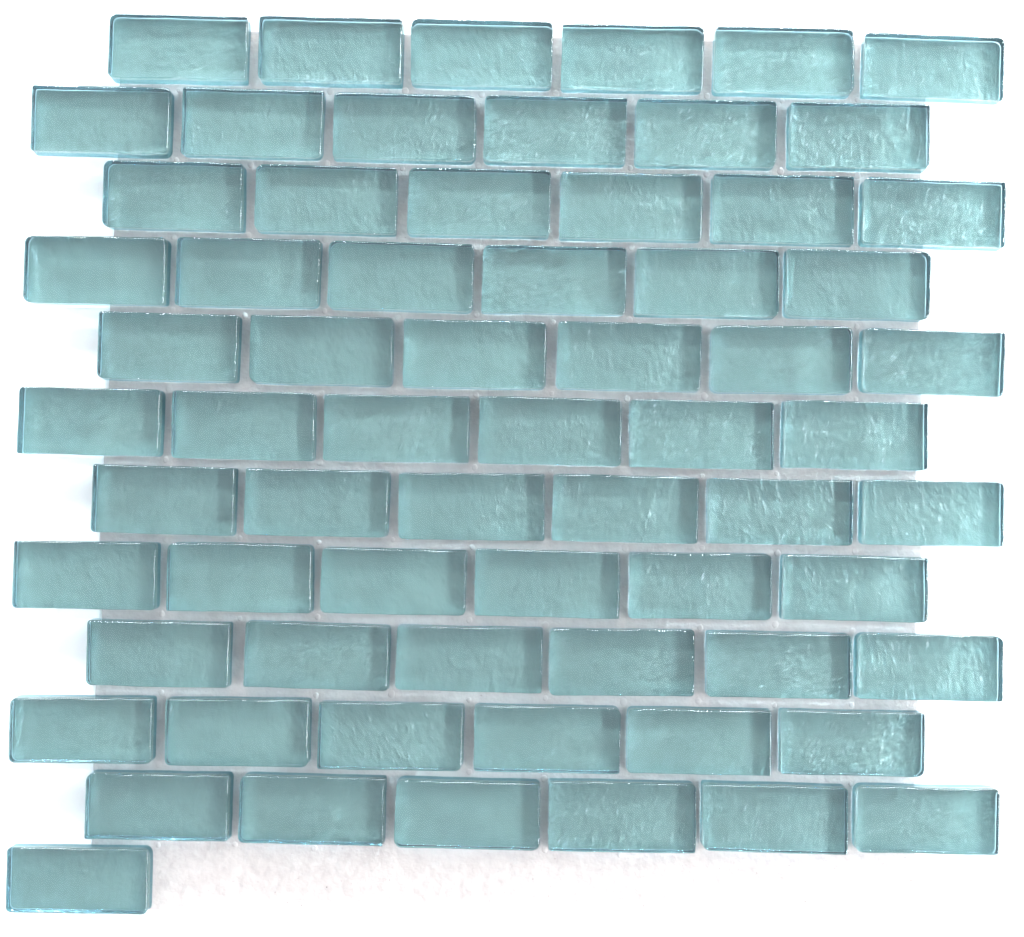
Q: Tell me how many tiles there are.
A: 67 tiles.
